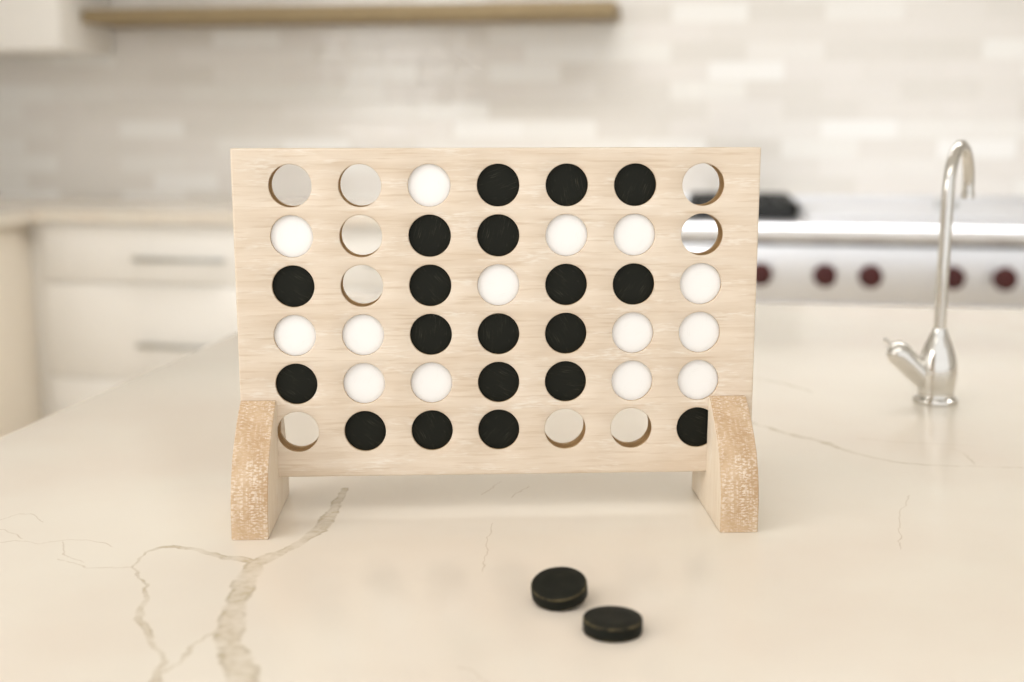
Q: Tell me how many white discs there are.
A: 14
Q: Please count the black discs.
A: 21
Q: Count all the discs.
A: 35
